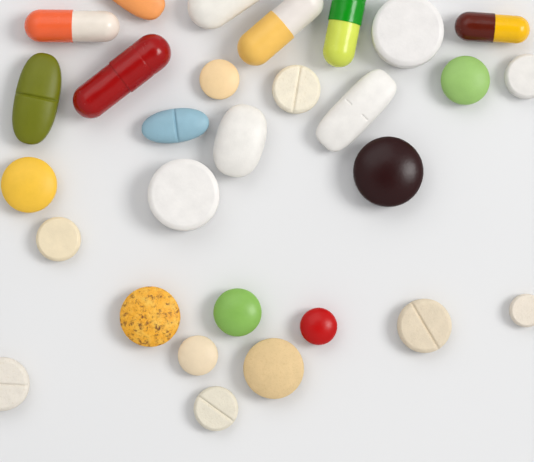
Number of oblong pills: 11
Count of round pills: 18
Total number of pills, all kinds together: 29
